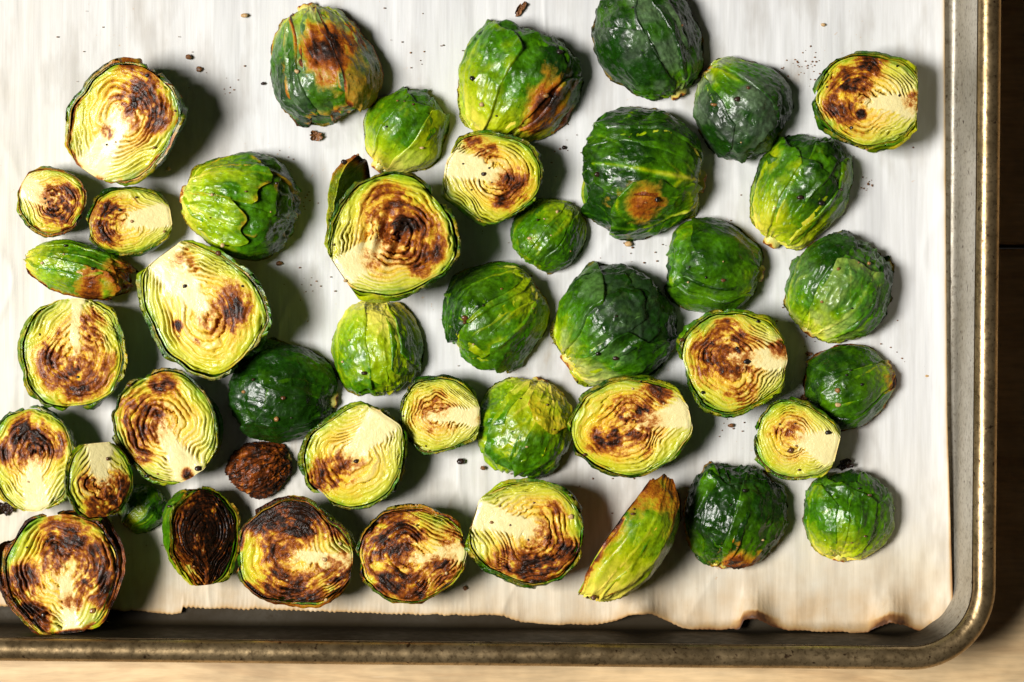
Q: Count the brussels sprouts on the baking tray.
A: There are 44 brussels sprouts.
